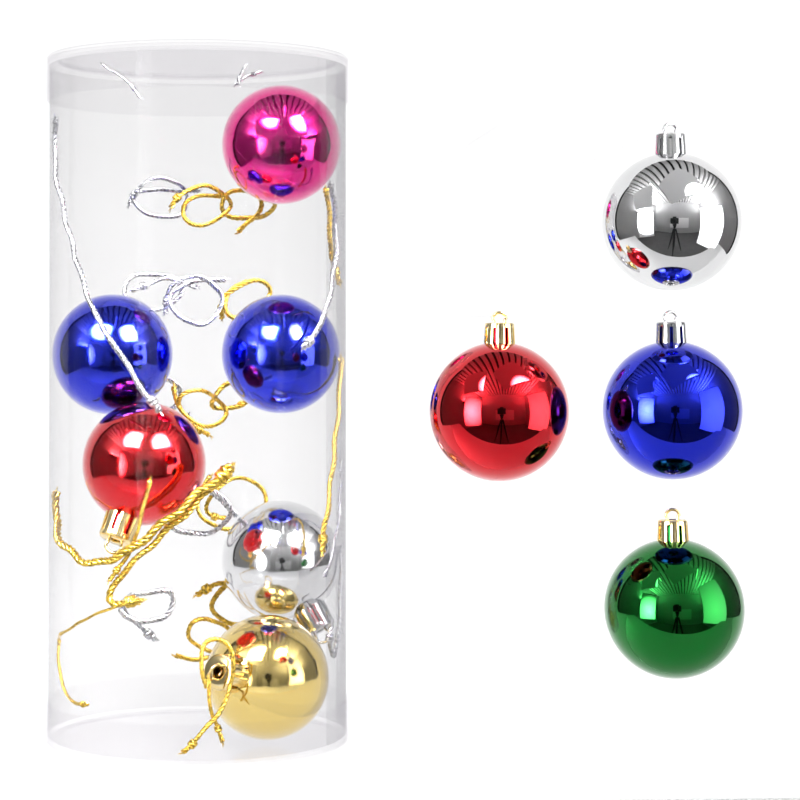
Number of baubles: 10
